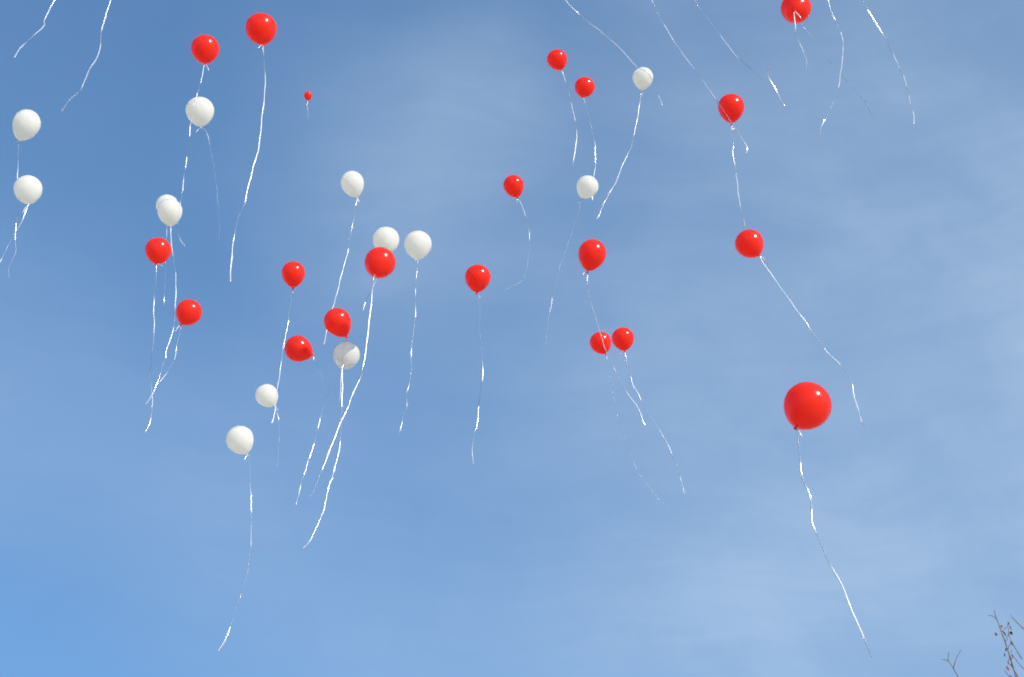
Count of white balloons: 13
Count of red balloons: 20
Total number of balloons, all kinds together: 33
